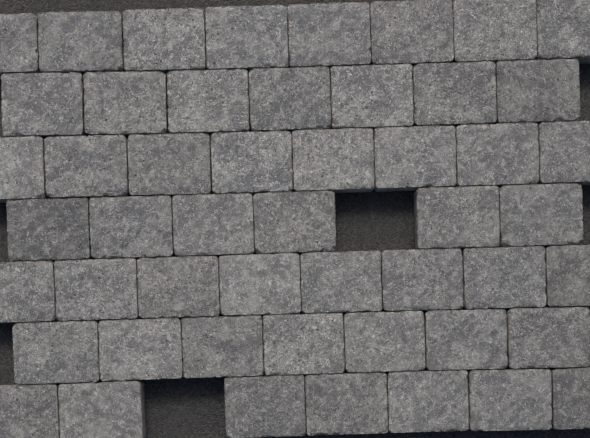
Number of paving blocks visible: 51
